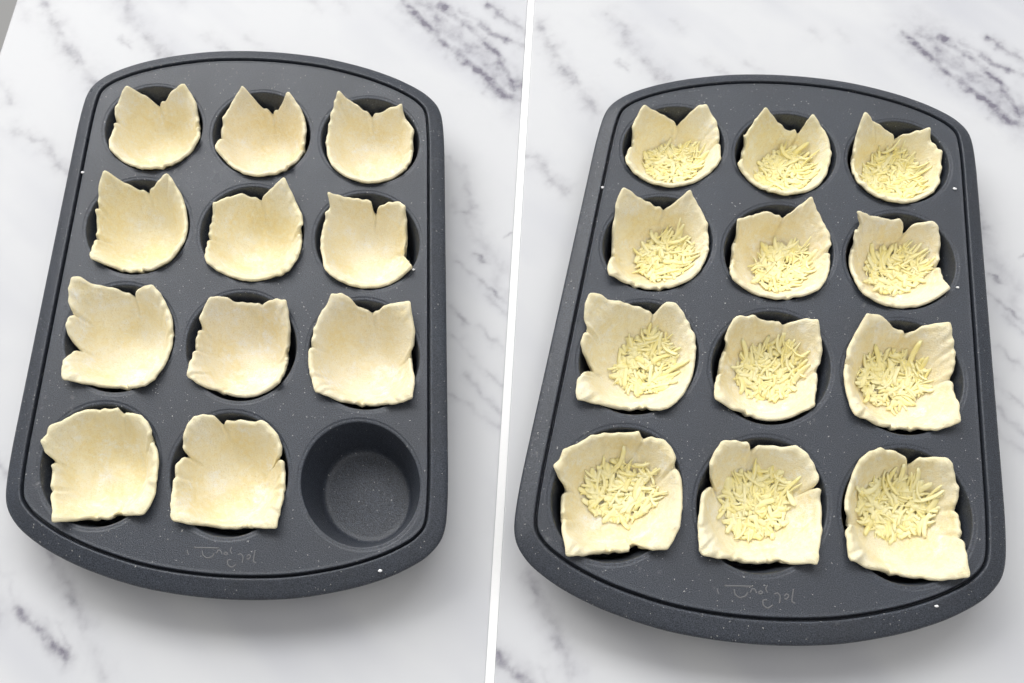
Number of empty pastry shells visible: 11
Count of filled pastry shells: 12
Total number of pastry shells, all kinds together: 23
